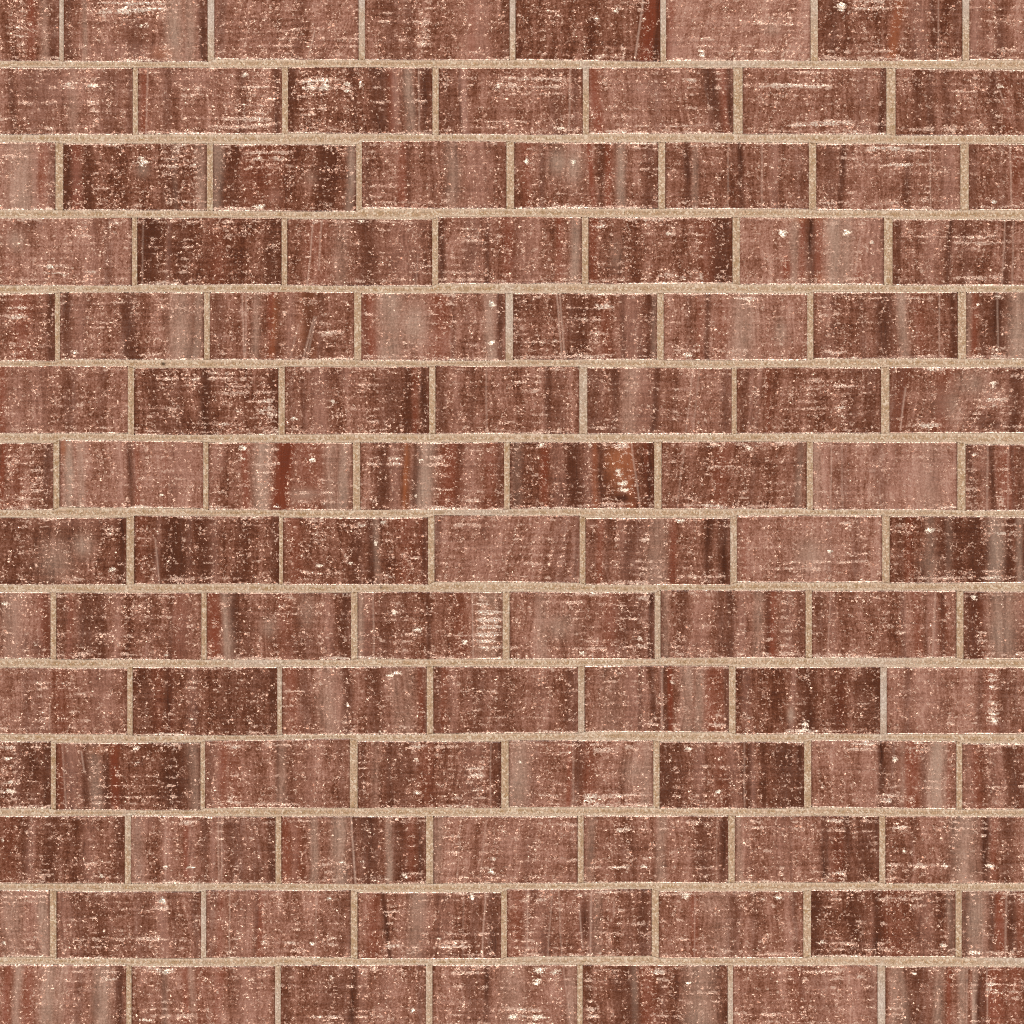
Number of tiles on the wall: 105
